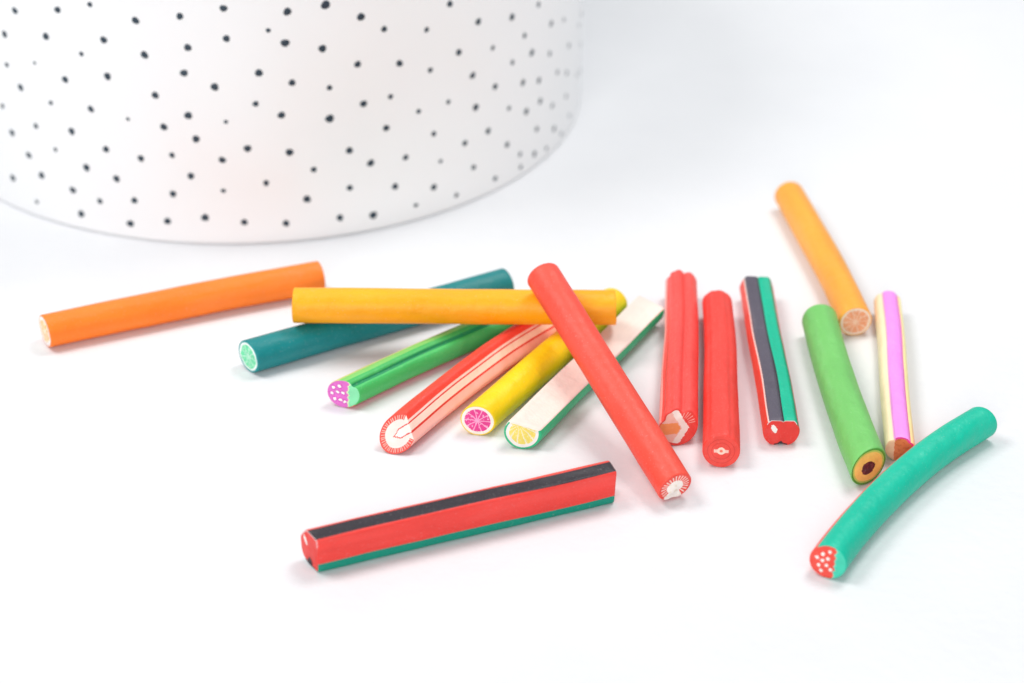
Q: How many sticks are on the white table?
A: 16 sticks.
